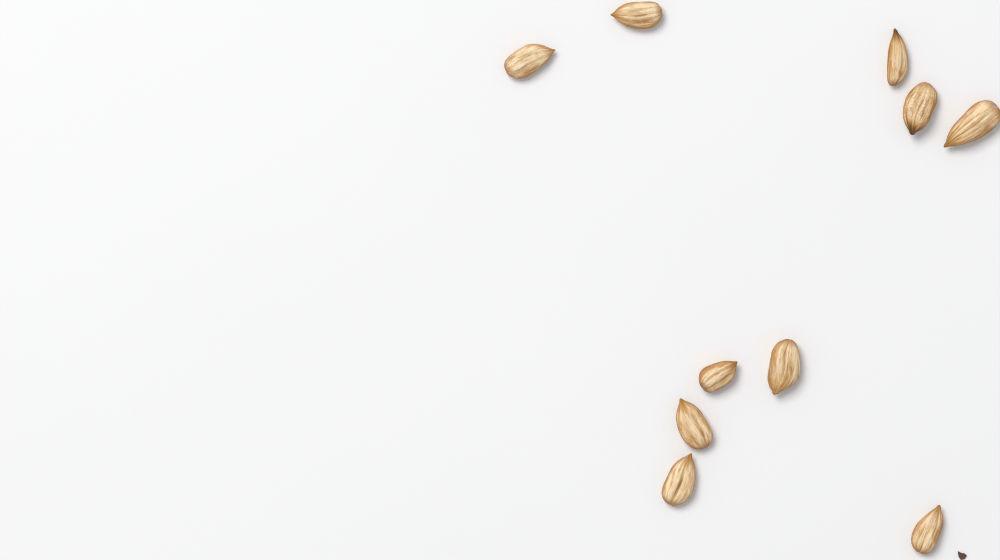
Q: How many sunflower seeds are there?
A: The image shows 10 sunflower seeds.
